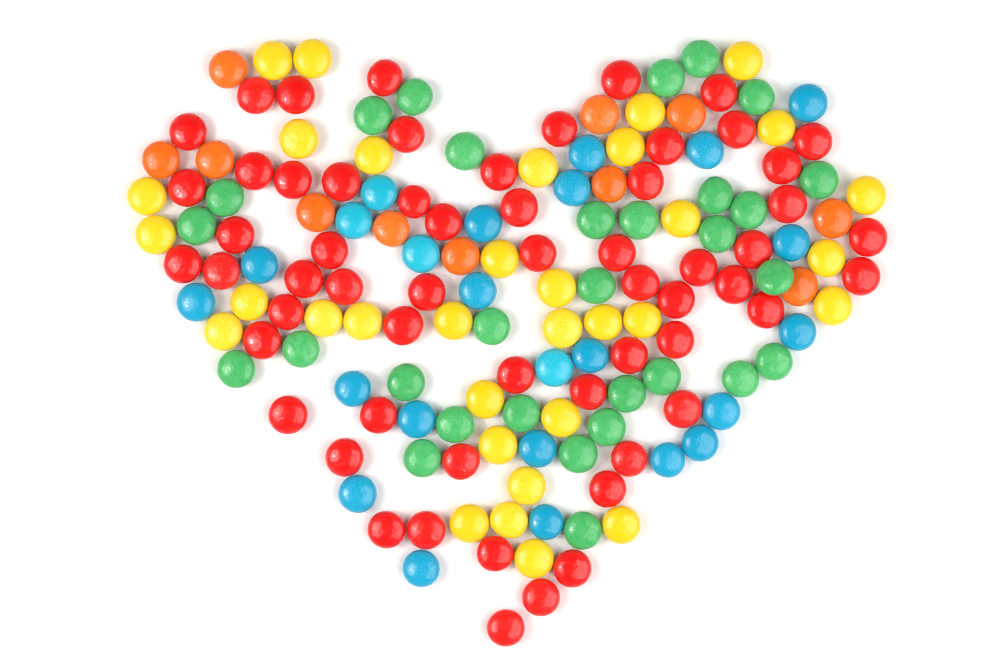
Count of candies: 157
